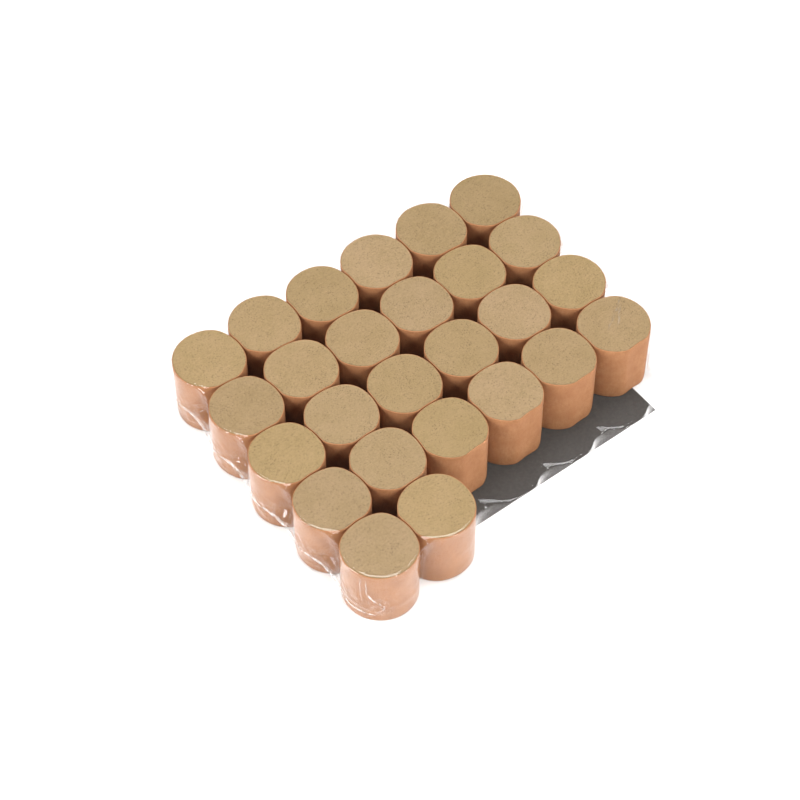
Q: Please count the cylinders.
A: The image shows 26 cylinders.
